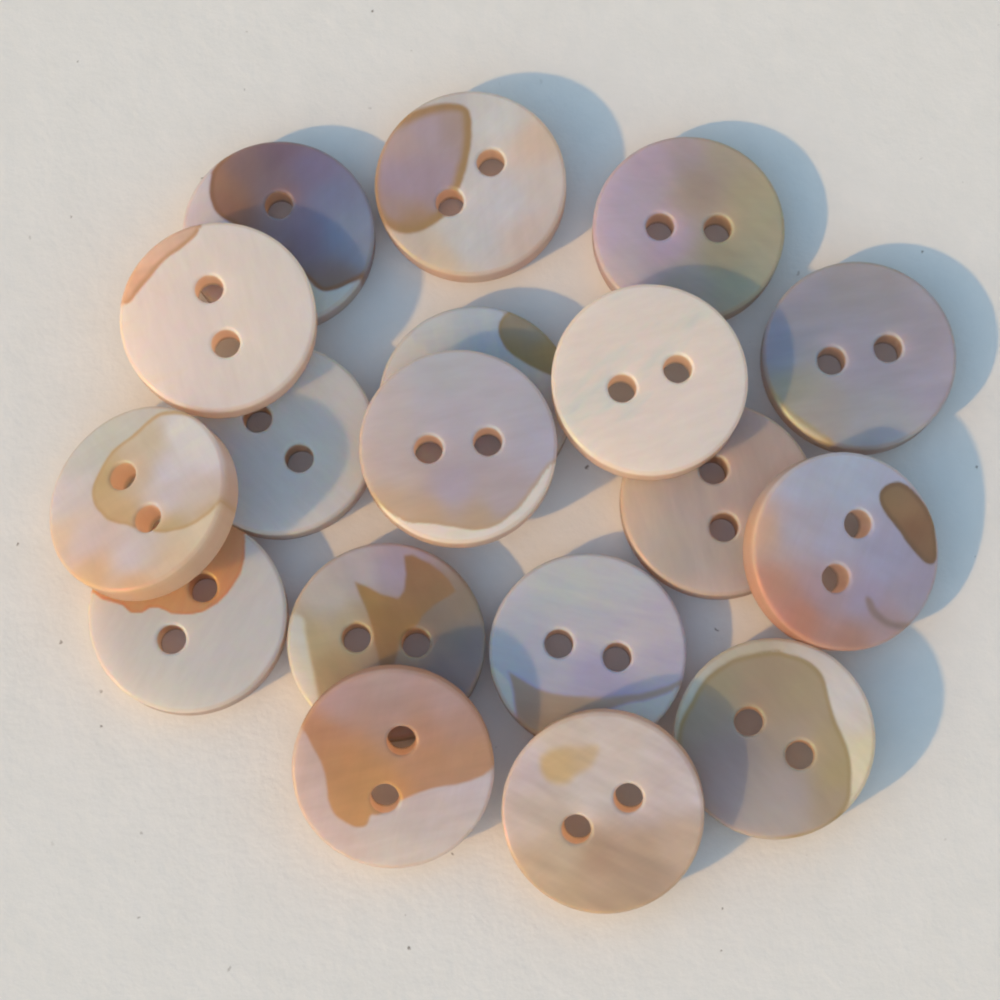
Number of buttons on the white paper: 18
